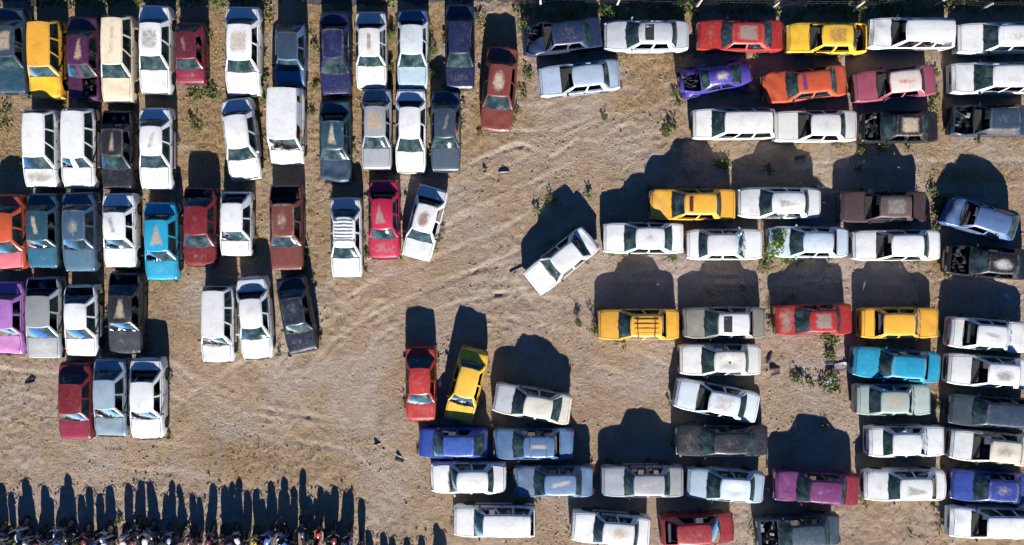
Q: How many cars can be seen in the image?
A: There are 100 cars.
